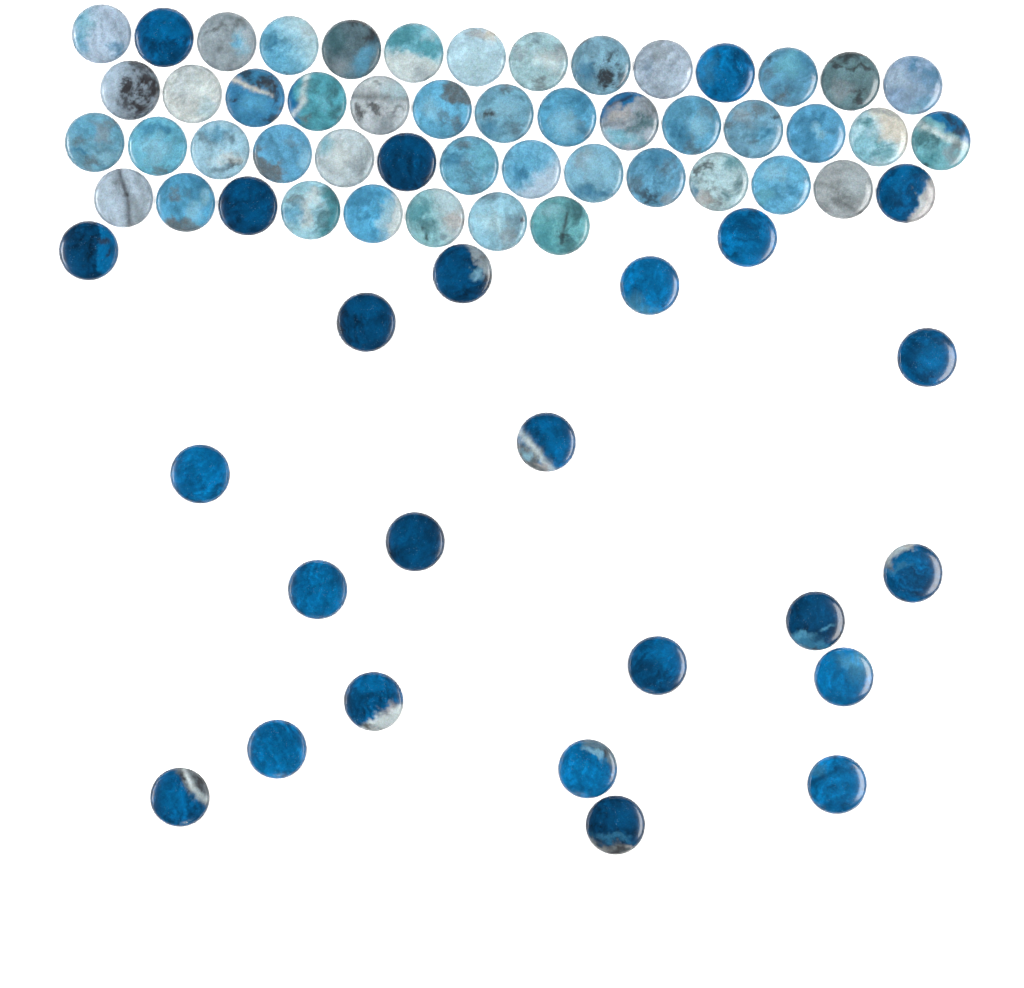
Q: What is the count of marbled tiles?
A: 45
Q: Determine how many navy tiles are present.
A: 25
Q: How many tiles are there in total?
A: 70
